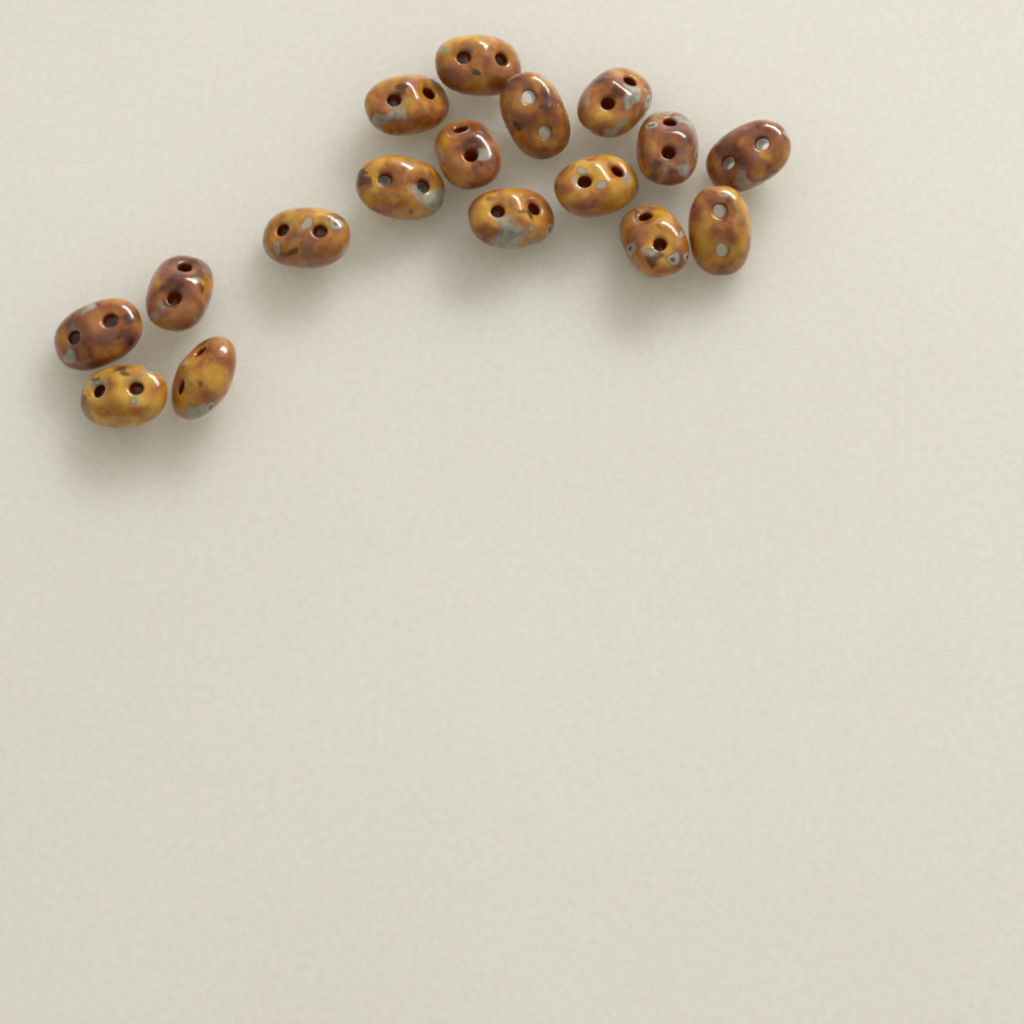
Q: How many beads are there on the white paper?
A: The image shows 17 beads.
